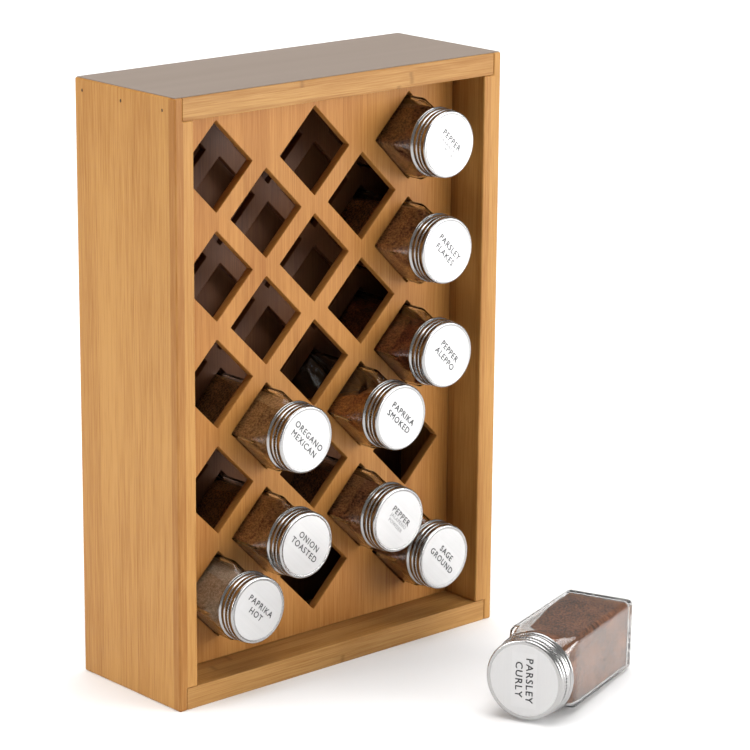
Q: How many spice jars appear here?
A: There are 10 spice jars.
